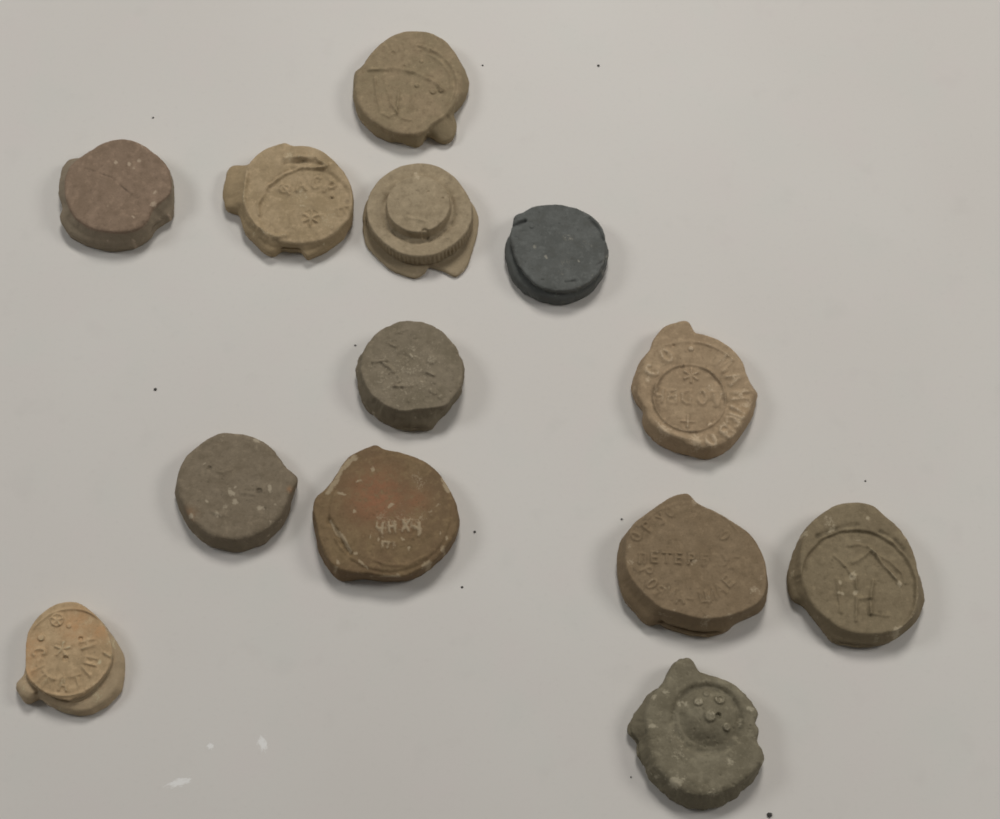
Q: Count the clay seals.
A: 13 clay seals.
